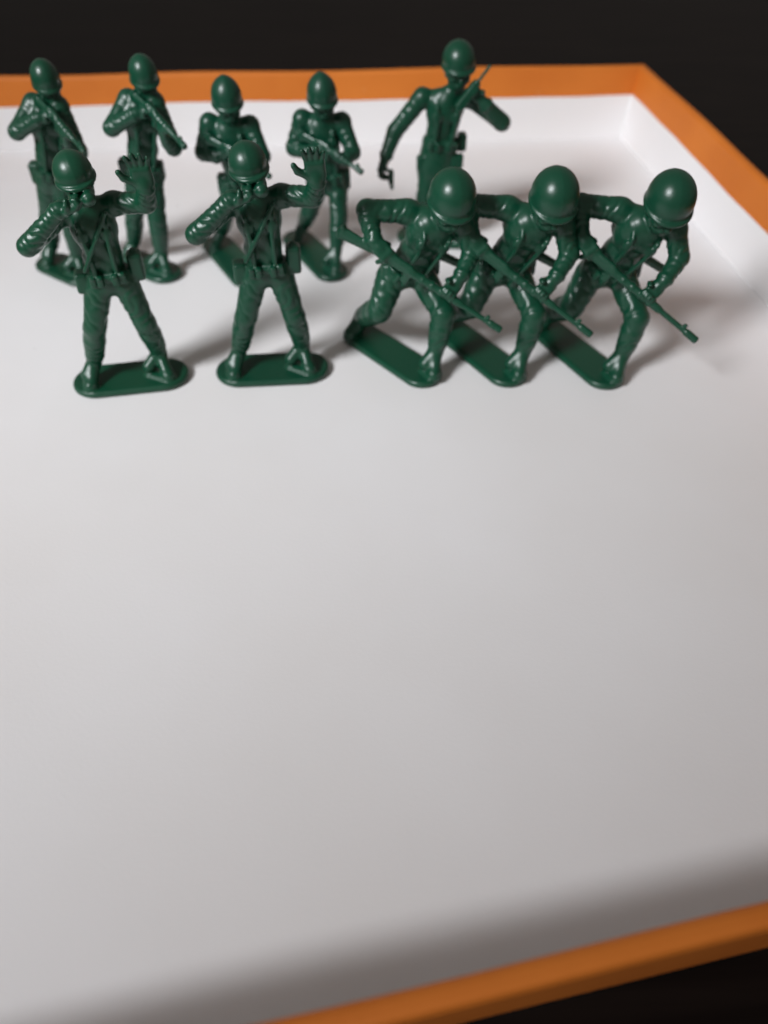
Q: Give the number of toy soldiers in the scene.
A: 10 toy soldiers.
